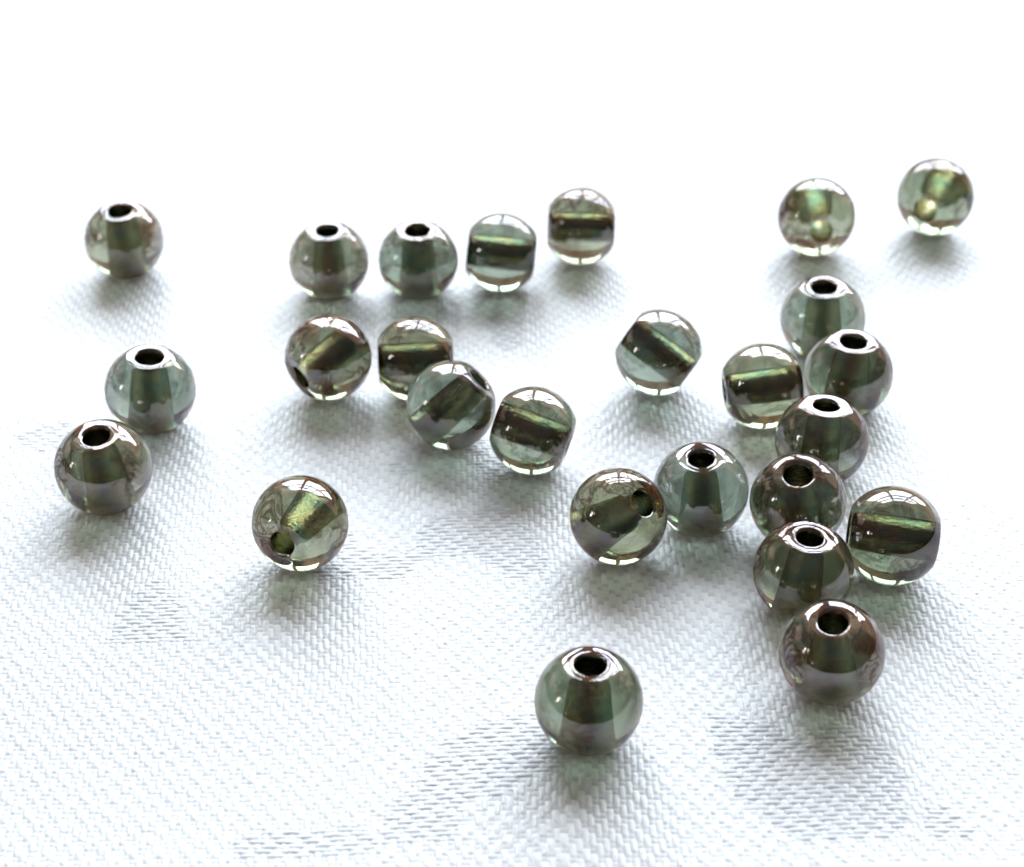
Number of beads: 26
